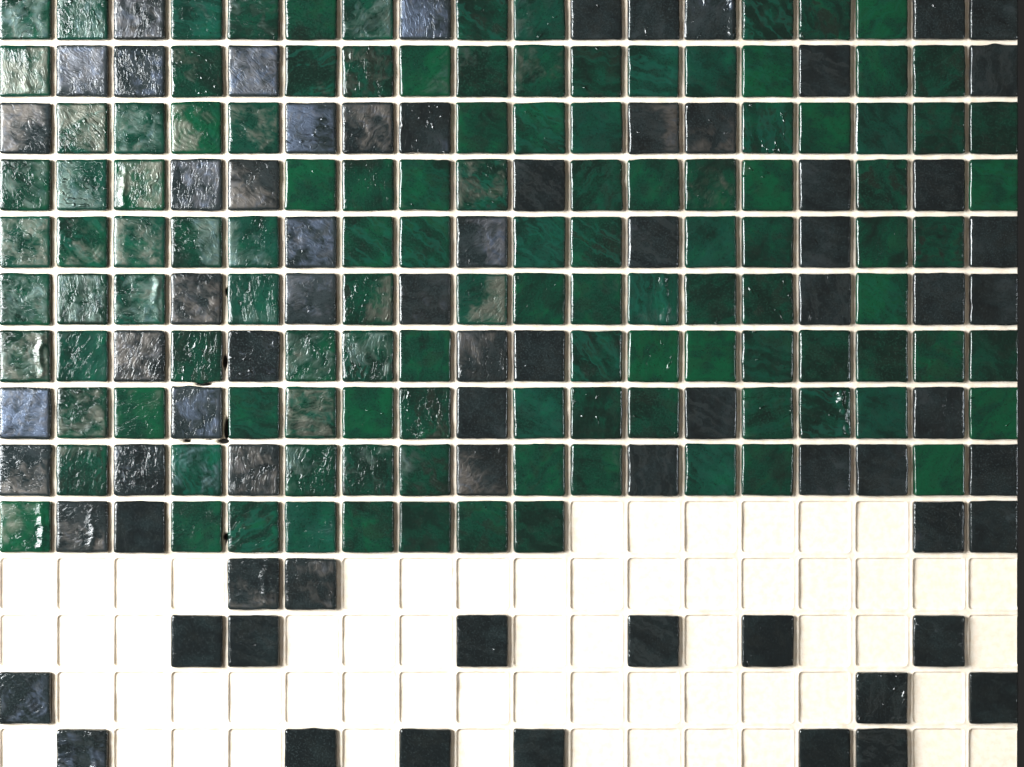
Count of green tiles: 119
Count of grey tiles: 72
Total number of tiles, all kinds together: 191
